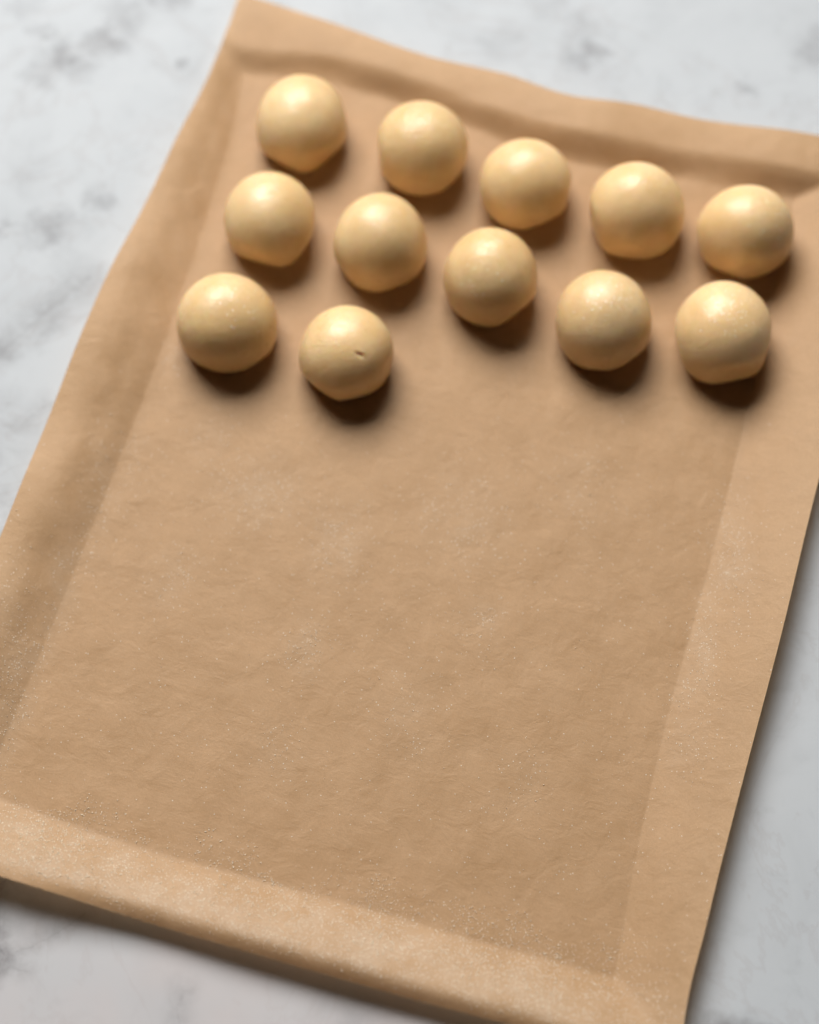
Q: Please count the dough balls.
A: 12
